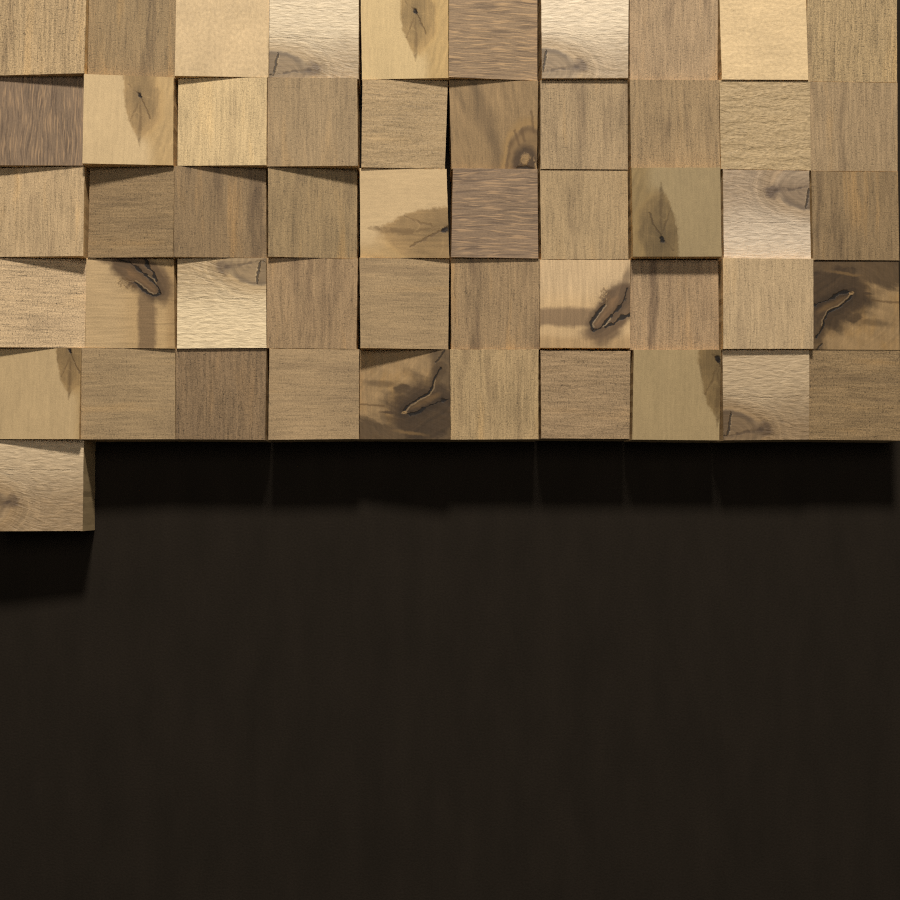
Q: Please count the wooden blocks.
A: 51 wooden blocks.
